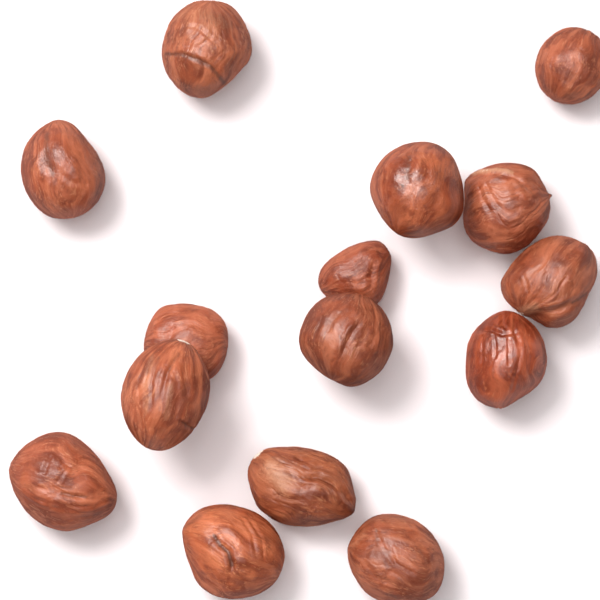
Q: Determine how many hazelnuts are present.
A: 15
